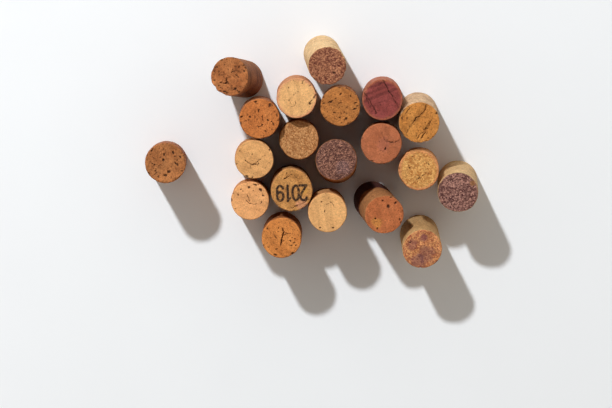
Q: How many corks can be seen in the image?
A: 20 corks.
